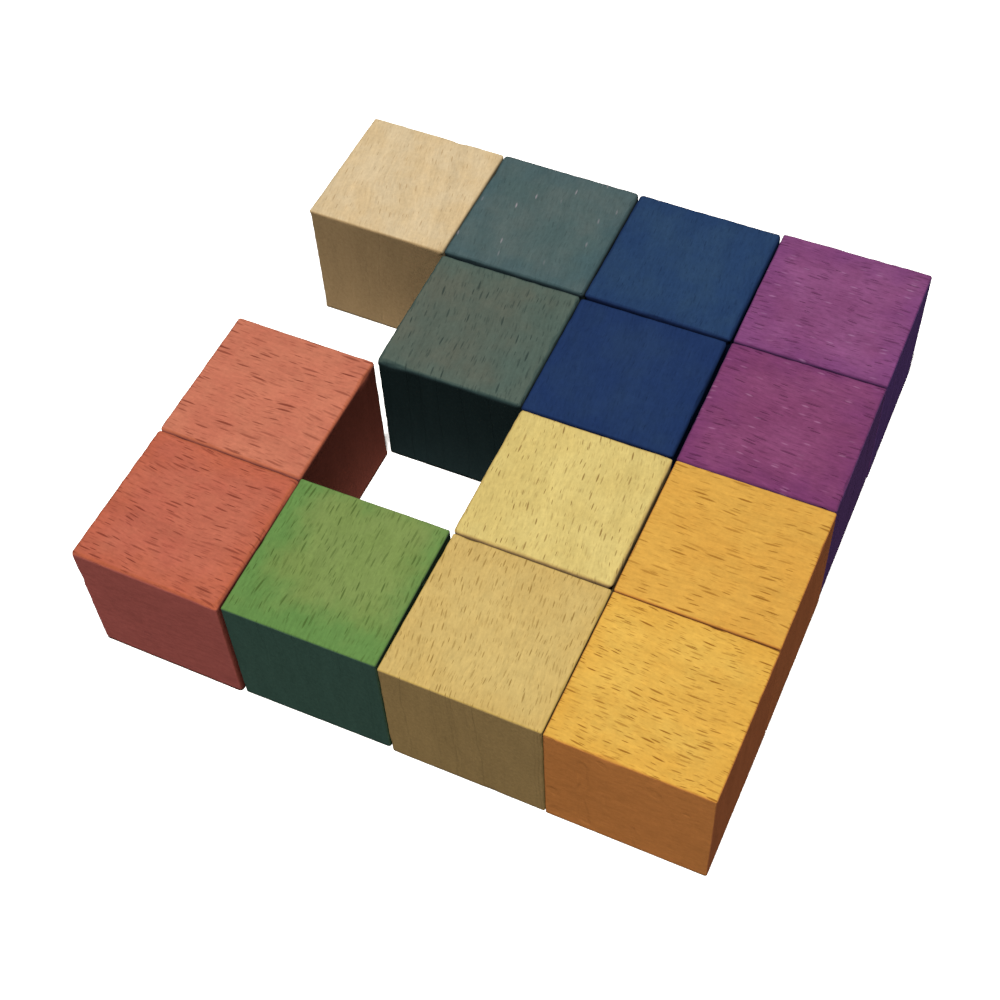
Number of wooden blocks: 14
